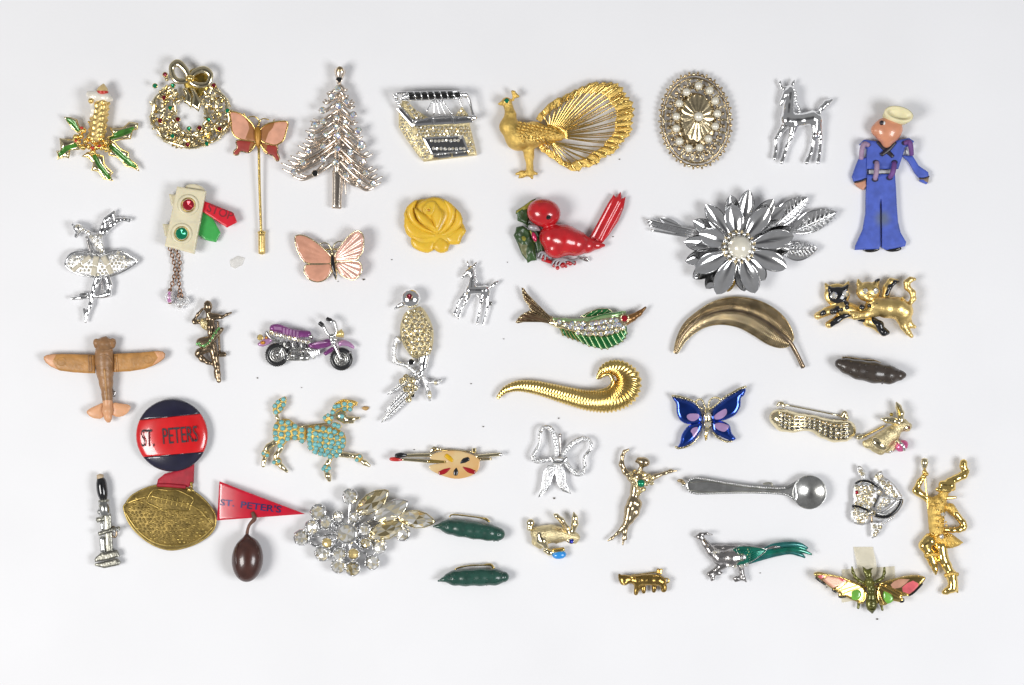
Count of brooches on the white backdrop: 45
